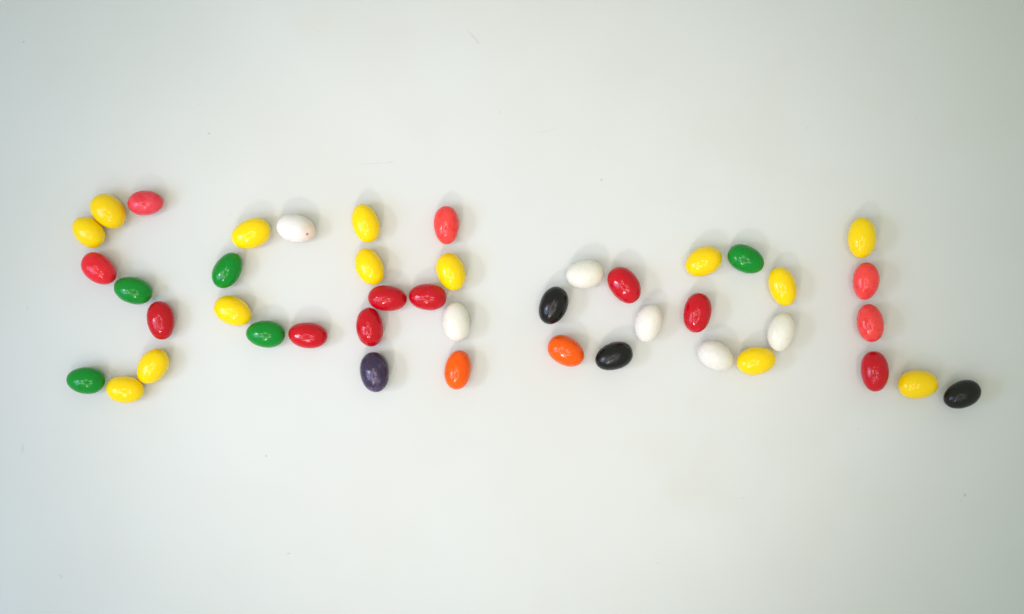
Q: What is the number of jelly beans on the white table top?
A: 44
